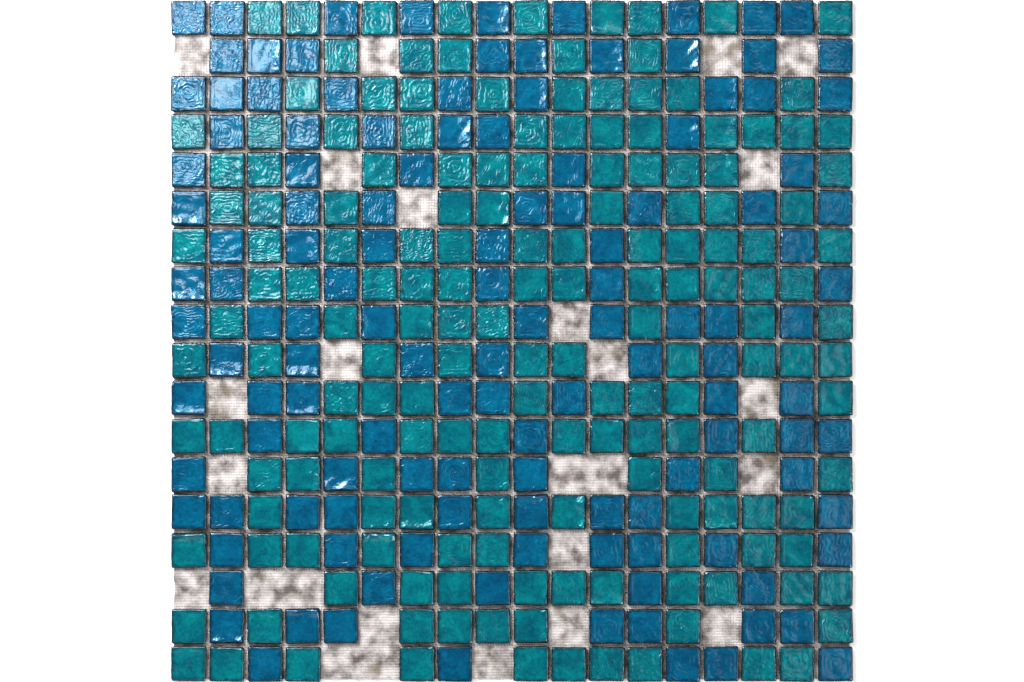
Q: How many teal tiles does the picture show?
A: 170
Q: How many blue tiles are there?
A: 128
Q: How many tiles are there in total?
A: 298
